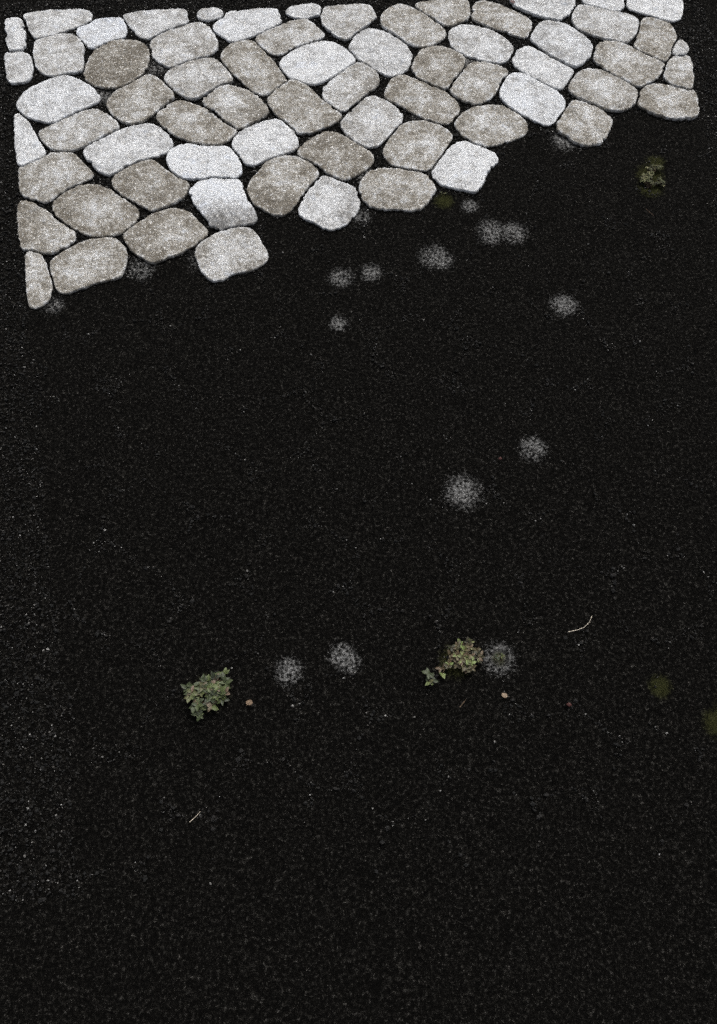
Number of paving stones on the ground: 66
